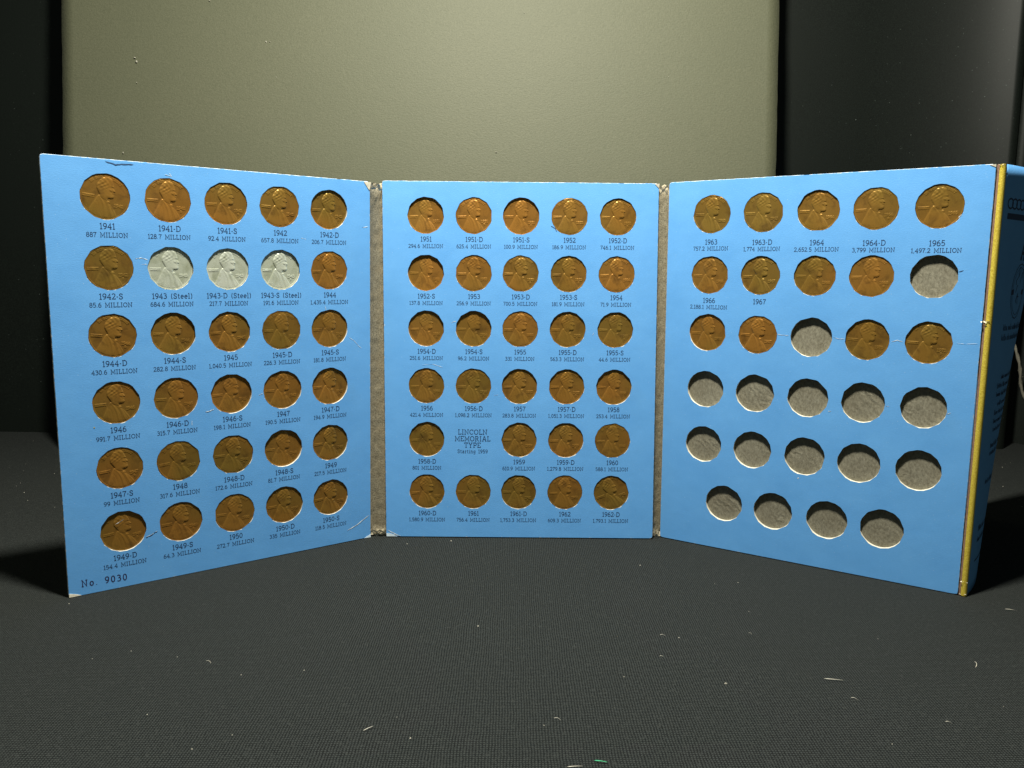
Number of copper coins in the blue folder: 69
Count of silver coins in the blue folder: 3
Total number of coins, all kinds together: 72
